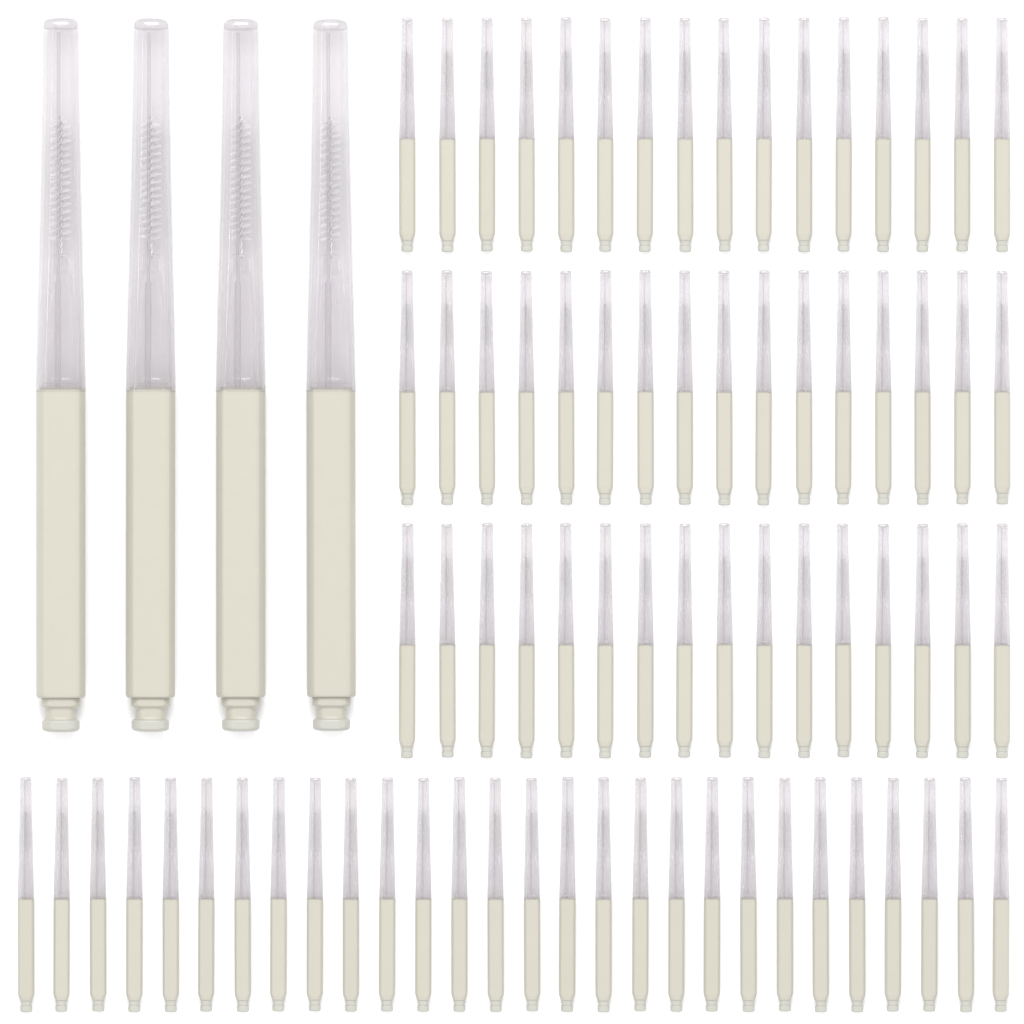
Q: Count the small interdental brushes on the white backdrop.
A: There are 76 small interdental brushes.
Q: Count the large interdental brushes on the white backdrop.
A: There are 4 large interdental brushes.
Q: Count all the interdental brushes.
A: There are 80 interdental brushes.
